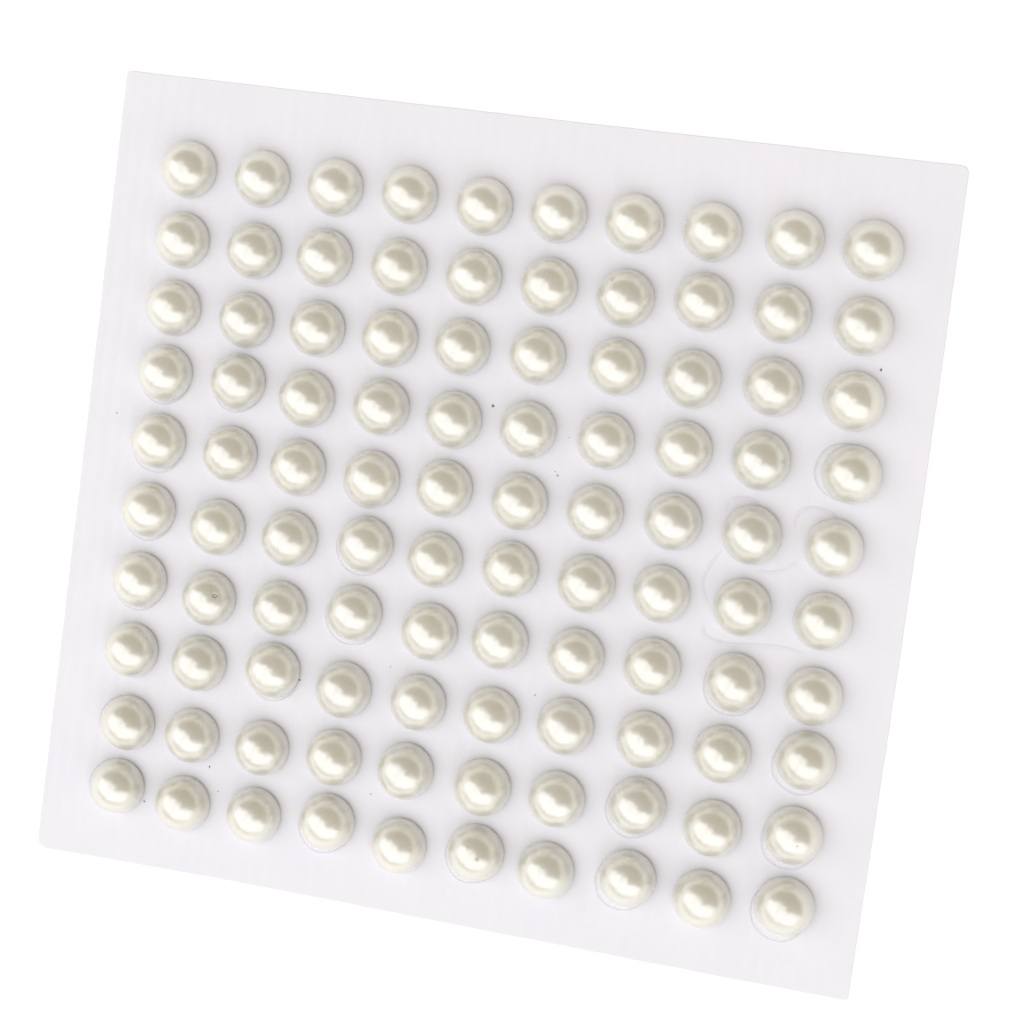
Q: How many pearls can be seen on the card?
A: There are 100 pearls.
